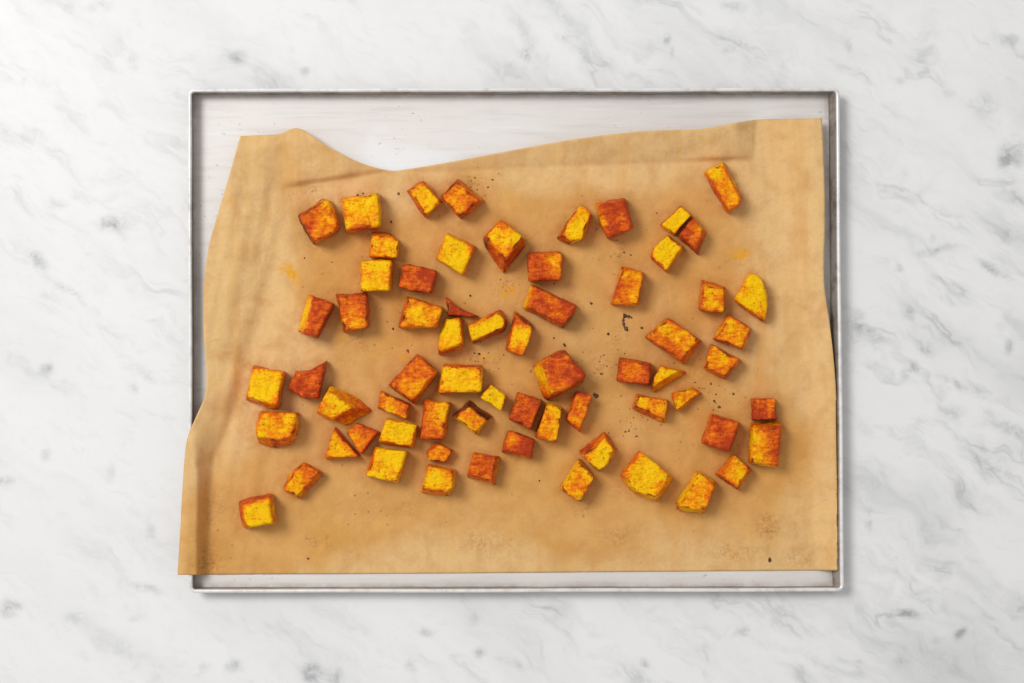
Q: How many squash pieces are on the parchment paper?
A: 66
